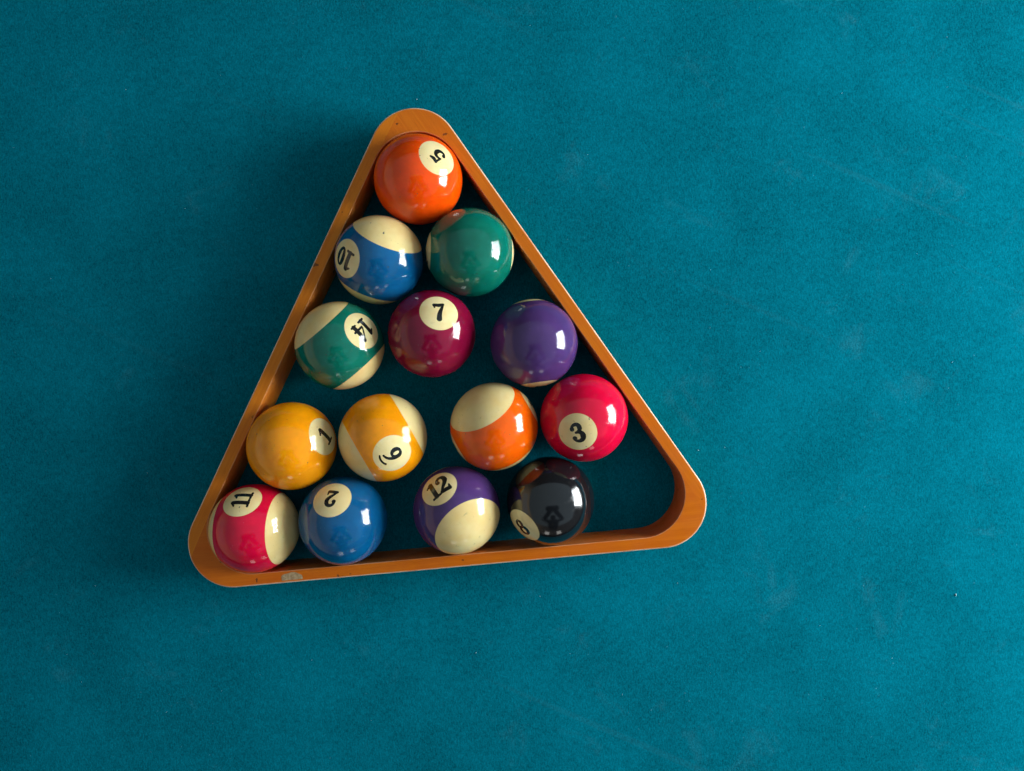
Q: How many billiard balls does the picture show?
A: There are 14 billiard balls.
